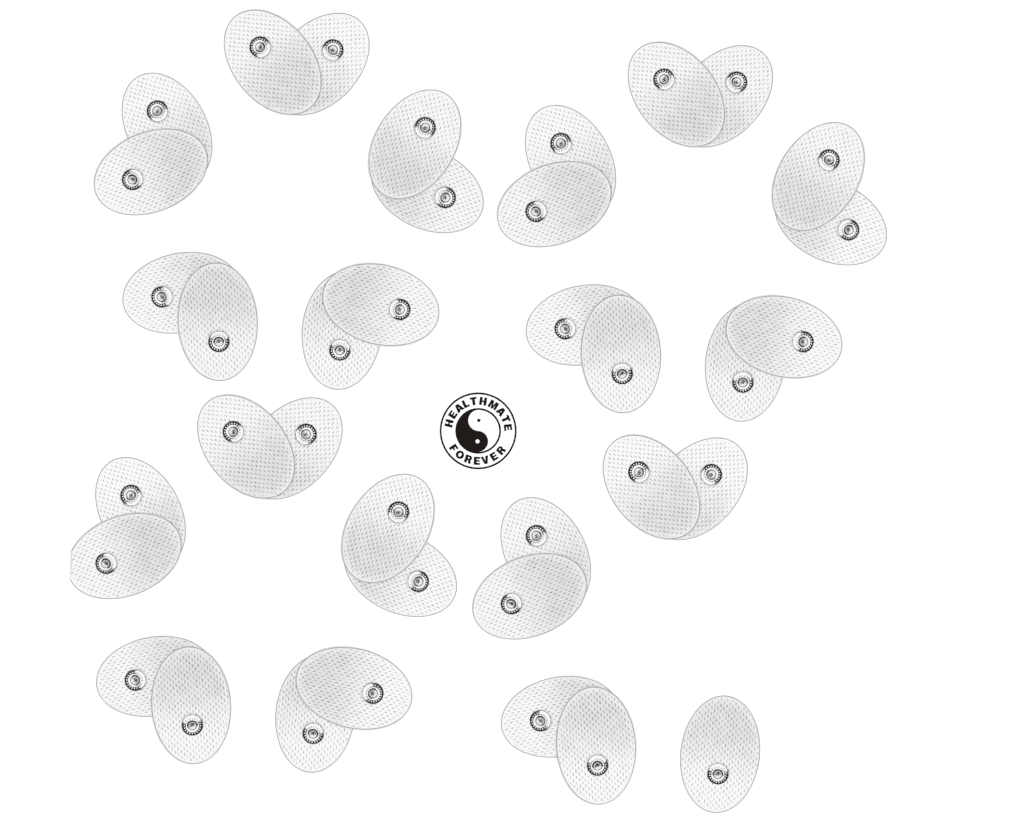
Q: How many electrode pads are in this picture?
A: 37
